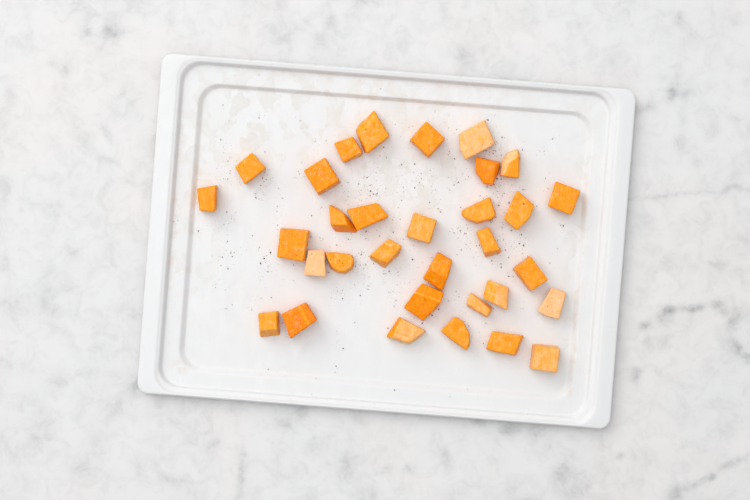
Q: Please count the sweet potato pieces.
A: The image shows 32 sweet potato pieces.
